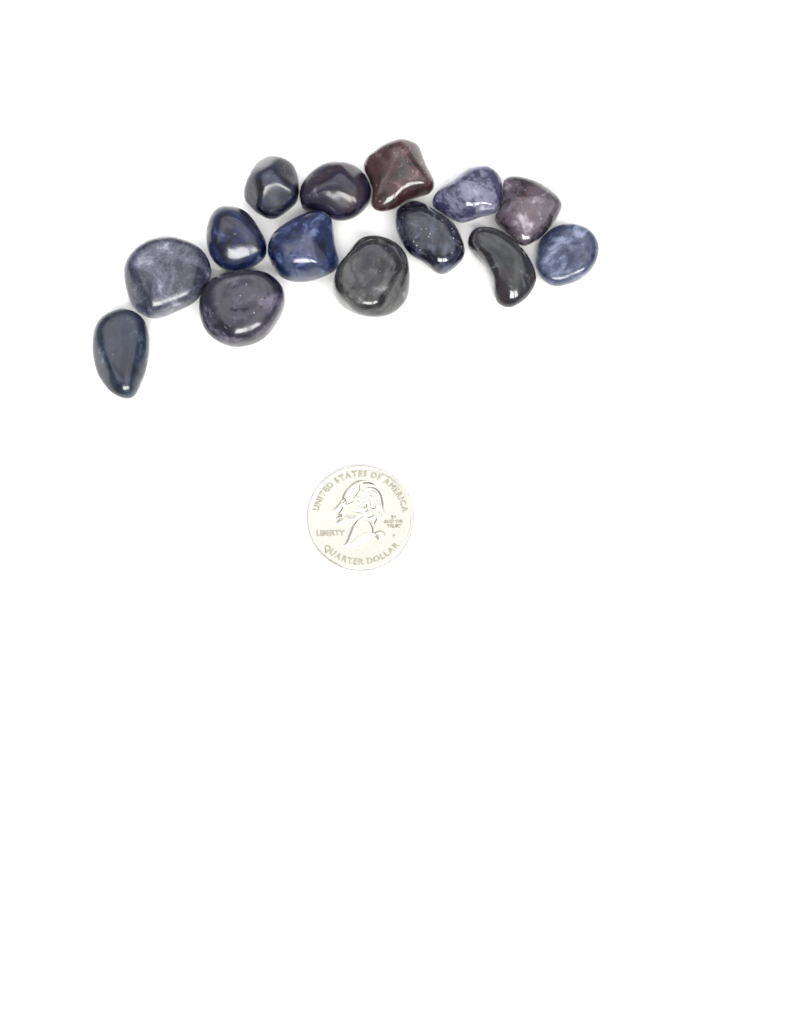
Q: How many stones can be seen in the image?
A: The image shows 14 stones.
